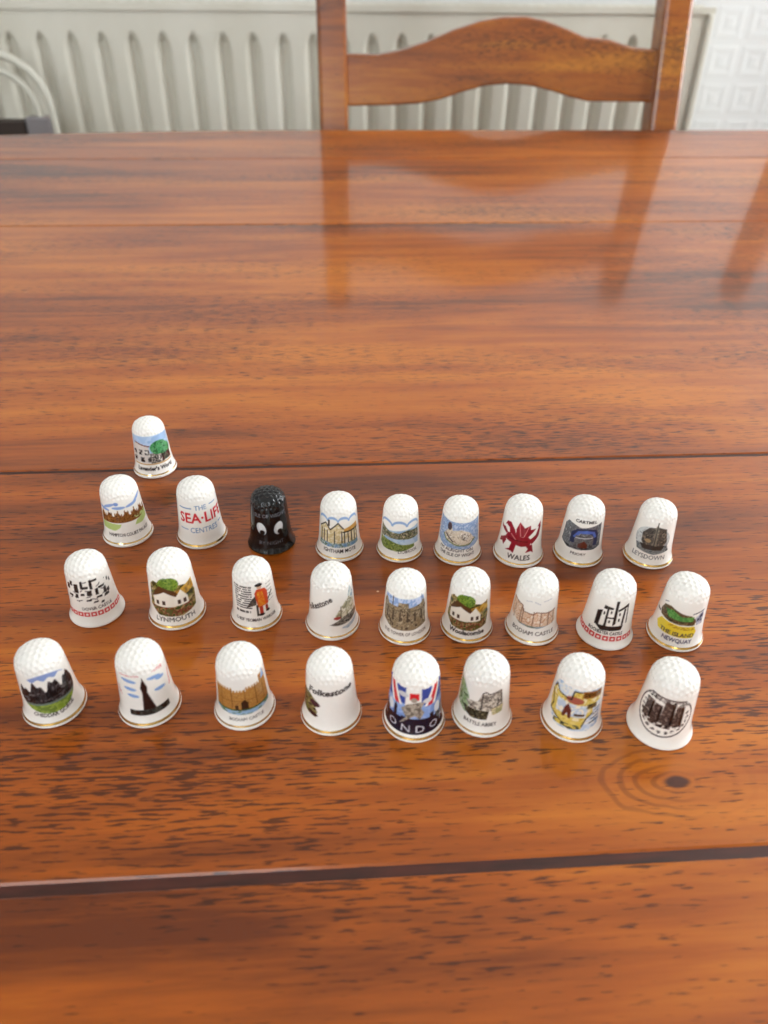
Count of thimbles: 27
